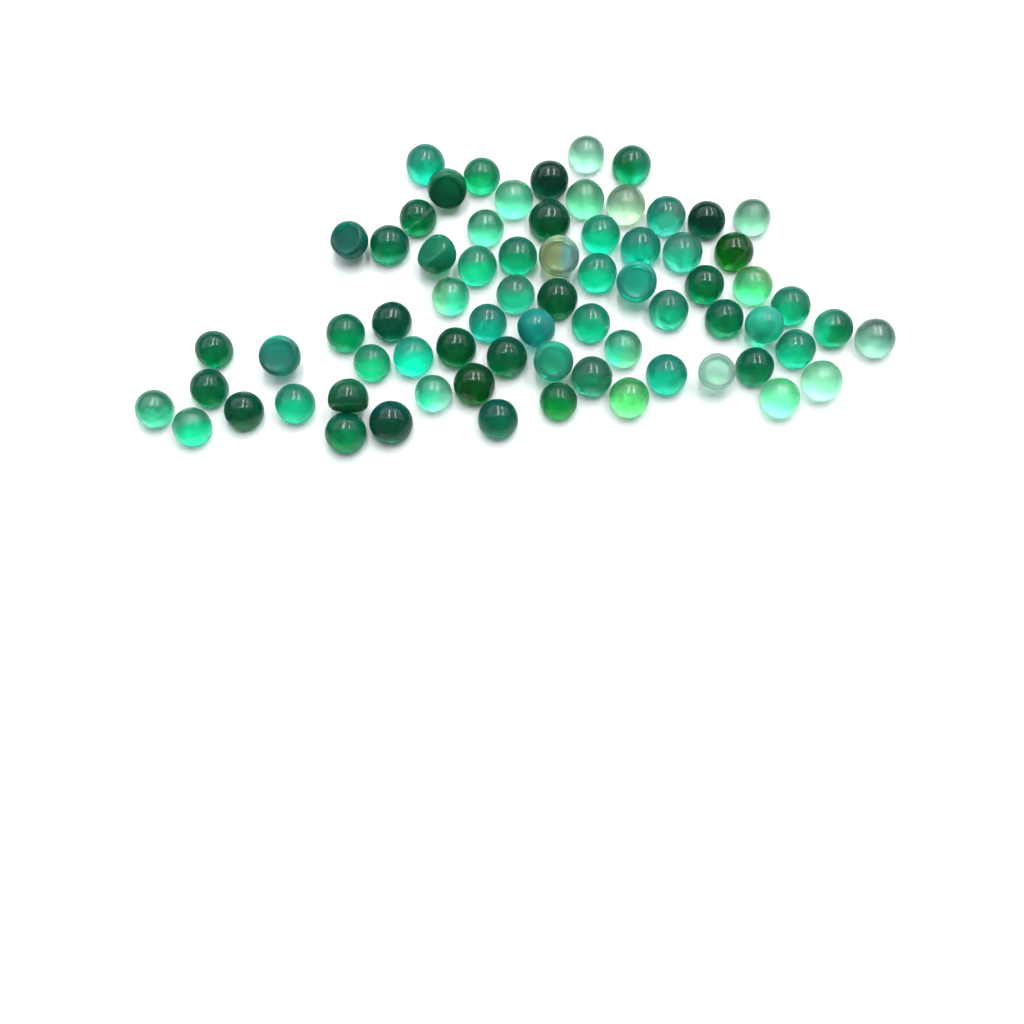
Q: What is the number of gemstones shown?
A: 71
